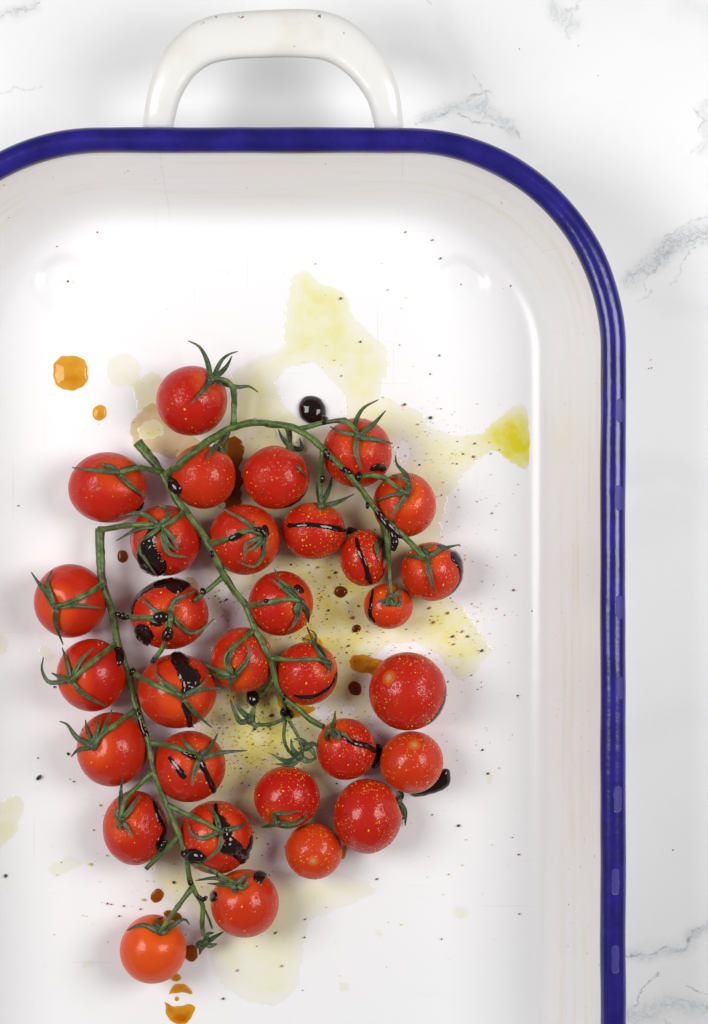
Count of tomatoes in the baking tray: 31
